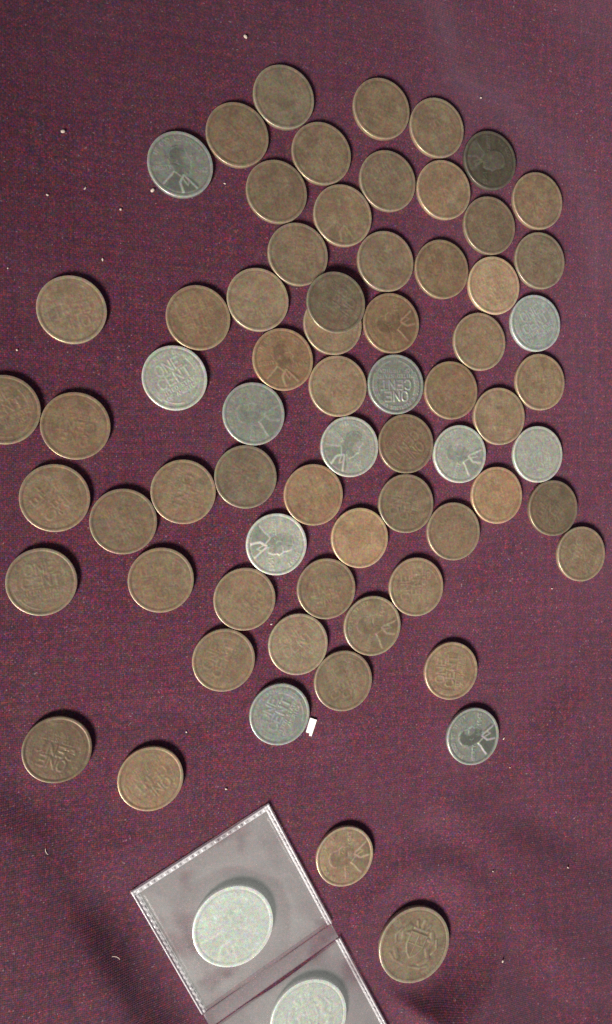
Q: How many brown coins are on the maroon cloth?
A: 57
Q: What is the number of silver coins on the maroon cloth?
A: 13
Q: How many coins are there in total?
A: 70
